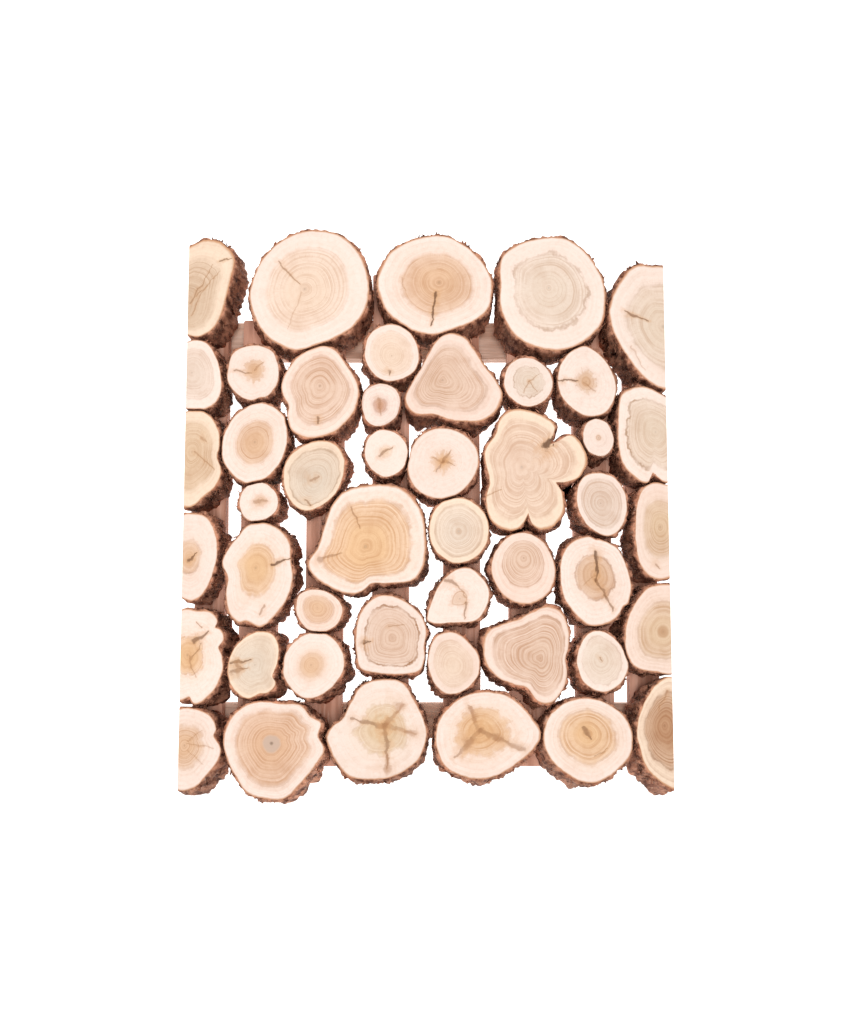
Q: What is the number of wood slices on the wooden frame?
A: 46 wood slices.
